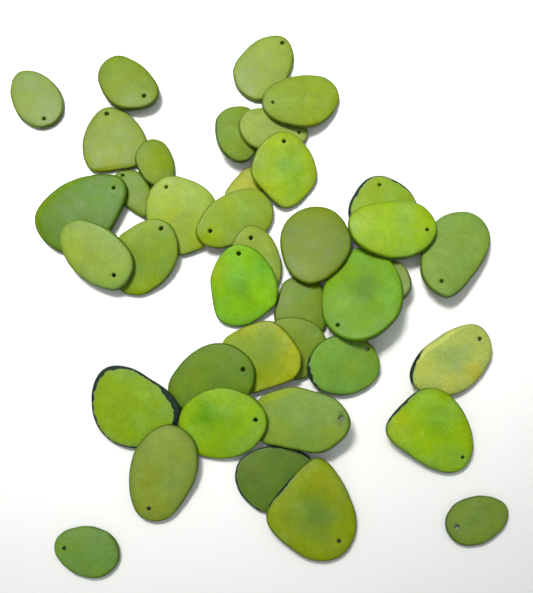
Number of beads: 39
